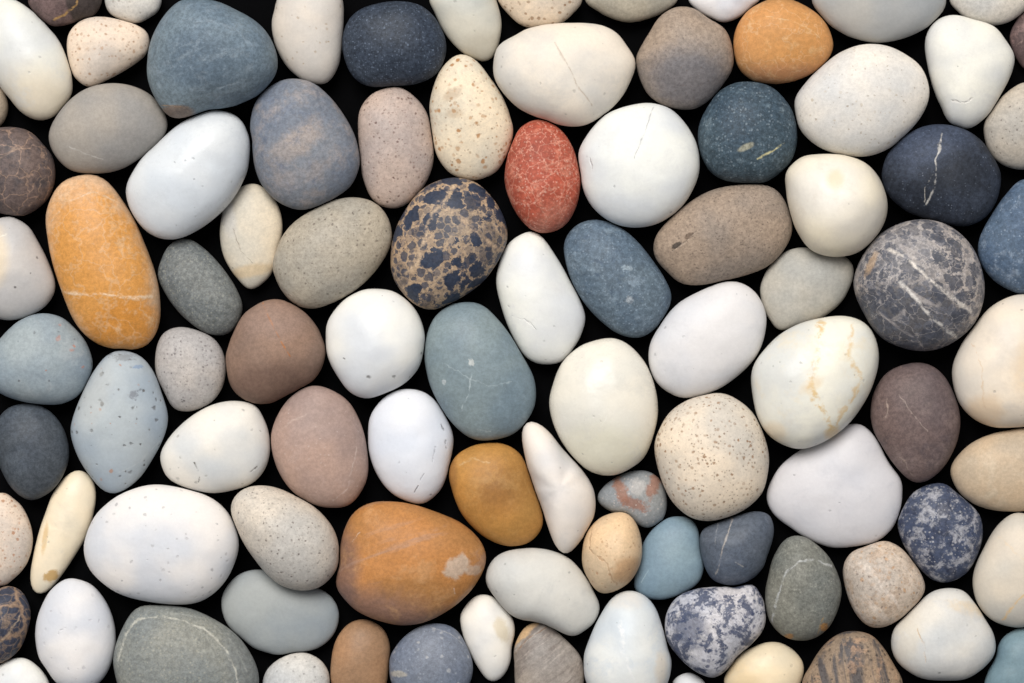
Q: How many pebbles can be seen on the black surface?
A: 95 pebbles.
